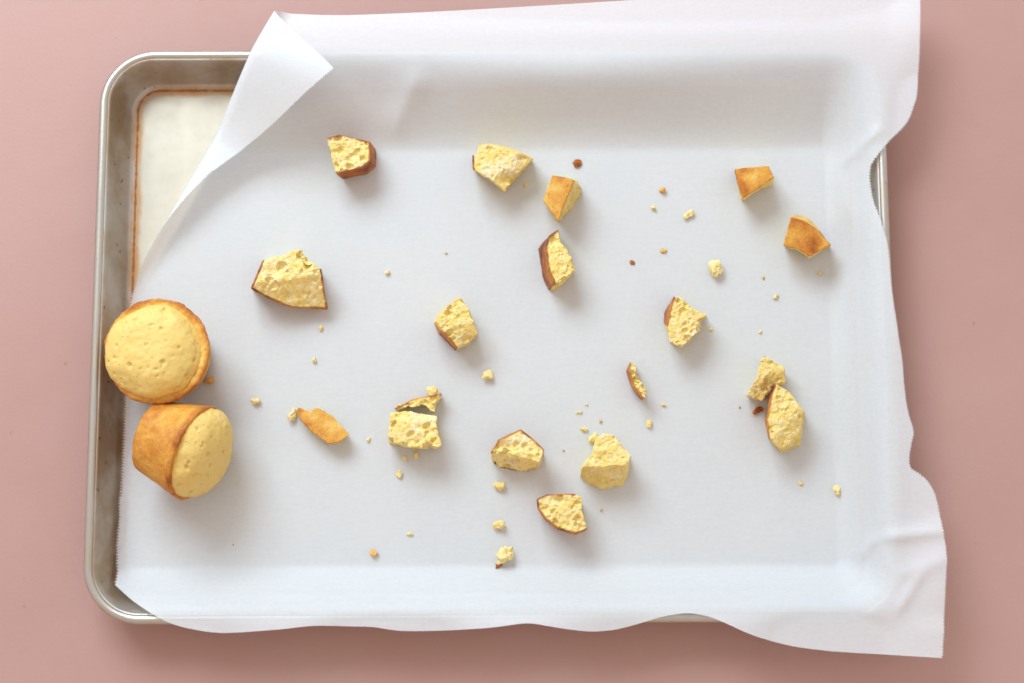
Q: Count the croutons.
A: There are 18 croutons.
